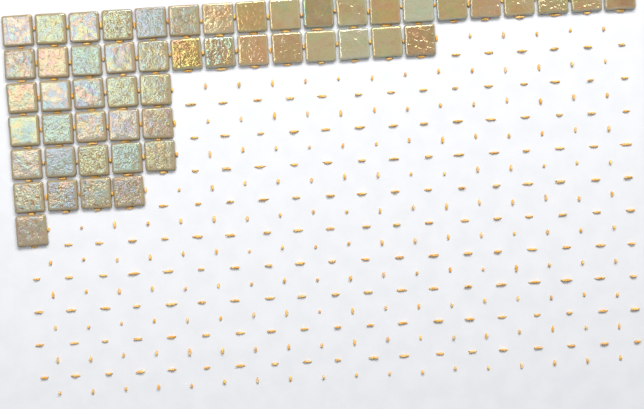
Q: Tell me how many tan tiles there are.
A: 21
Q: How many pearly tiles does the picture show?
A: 31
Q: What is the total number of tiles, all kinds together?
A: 52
